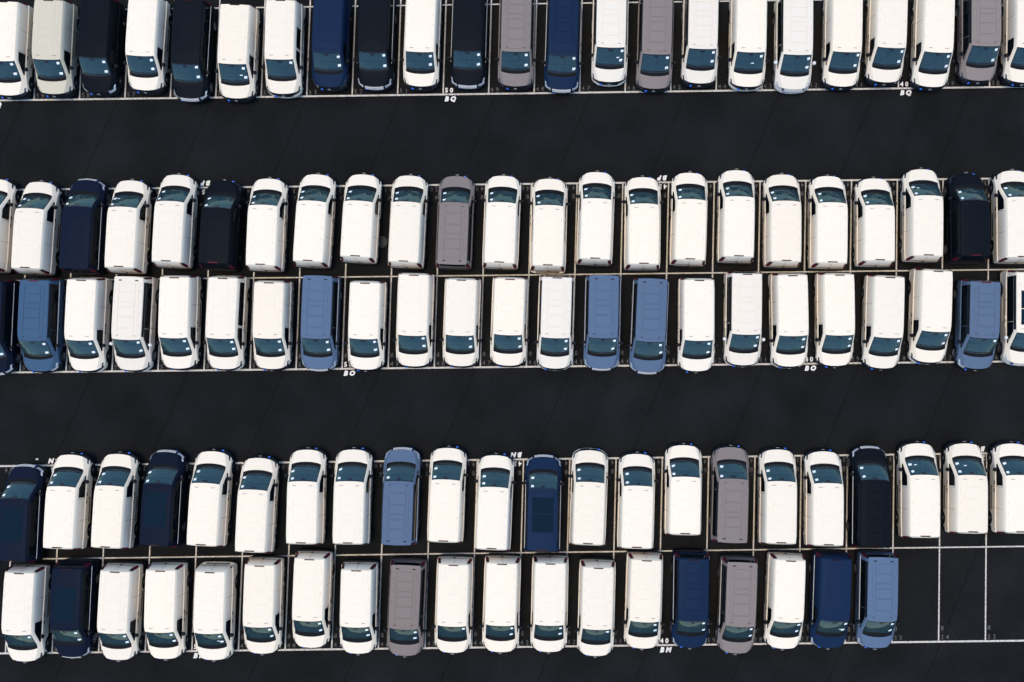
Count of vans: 110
